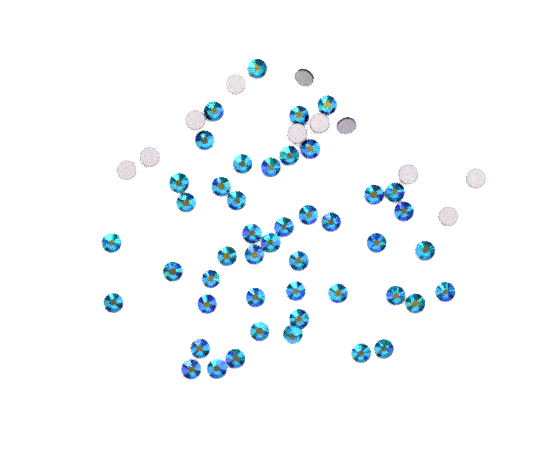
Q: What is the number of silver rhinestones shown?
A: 11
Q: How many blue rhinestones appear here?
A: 46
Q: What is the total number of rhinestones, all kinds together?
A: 57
